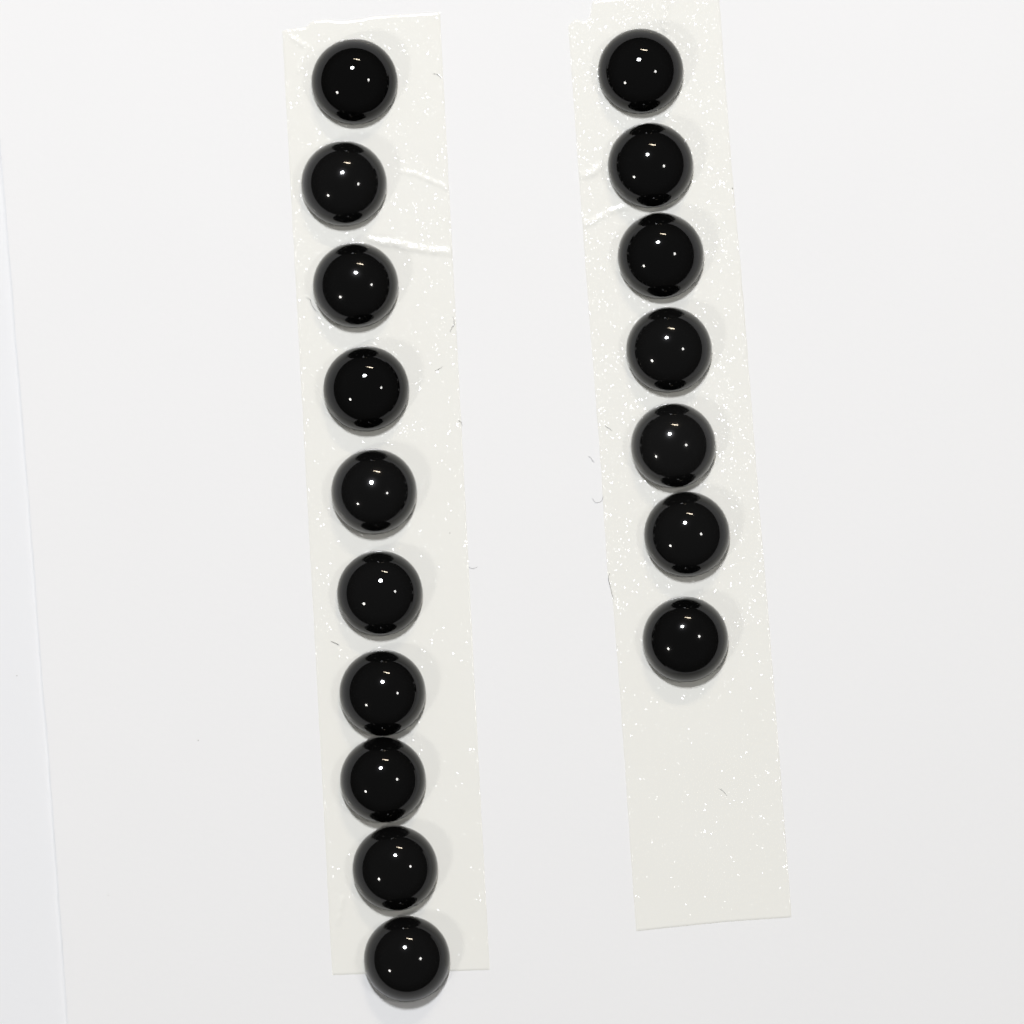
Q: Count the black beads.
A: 17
